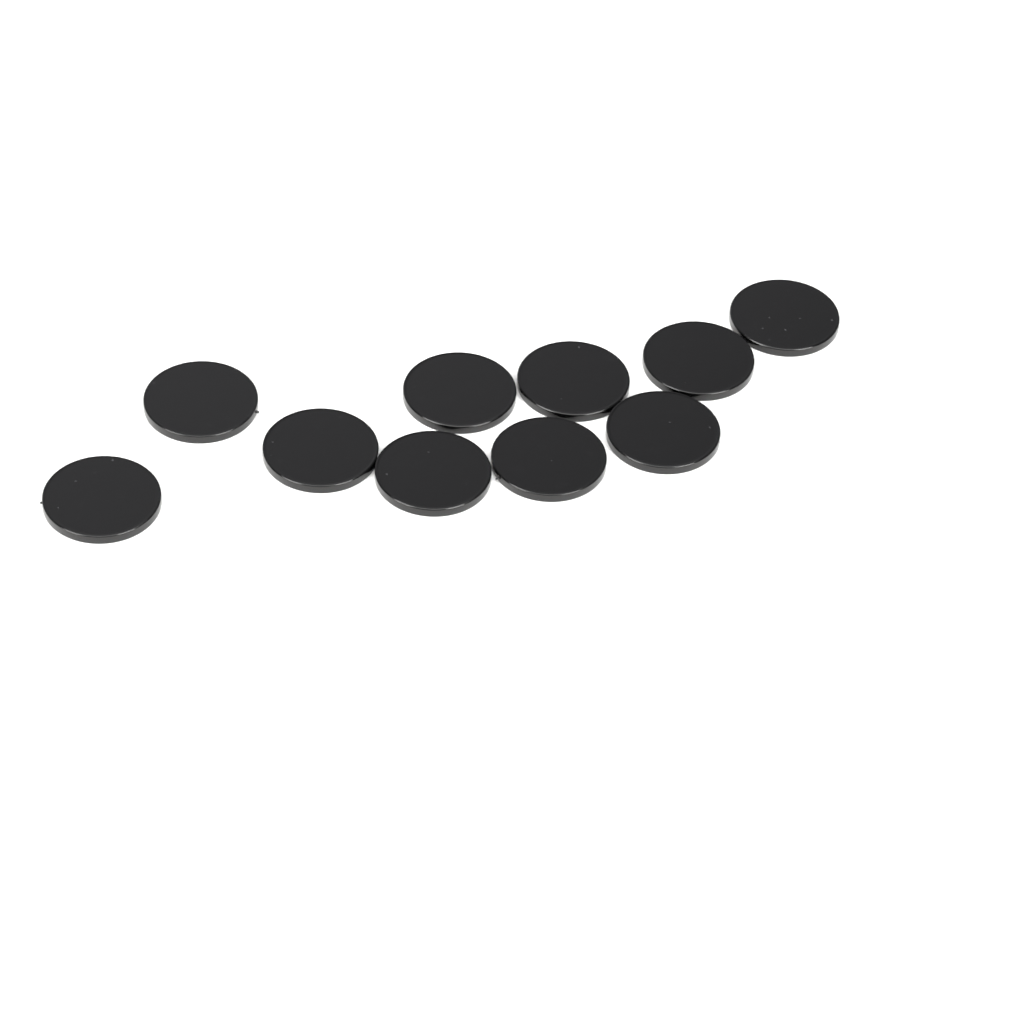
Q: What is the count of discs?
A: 10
